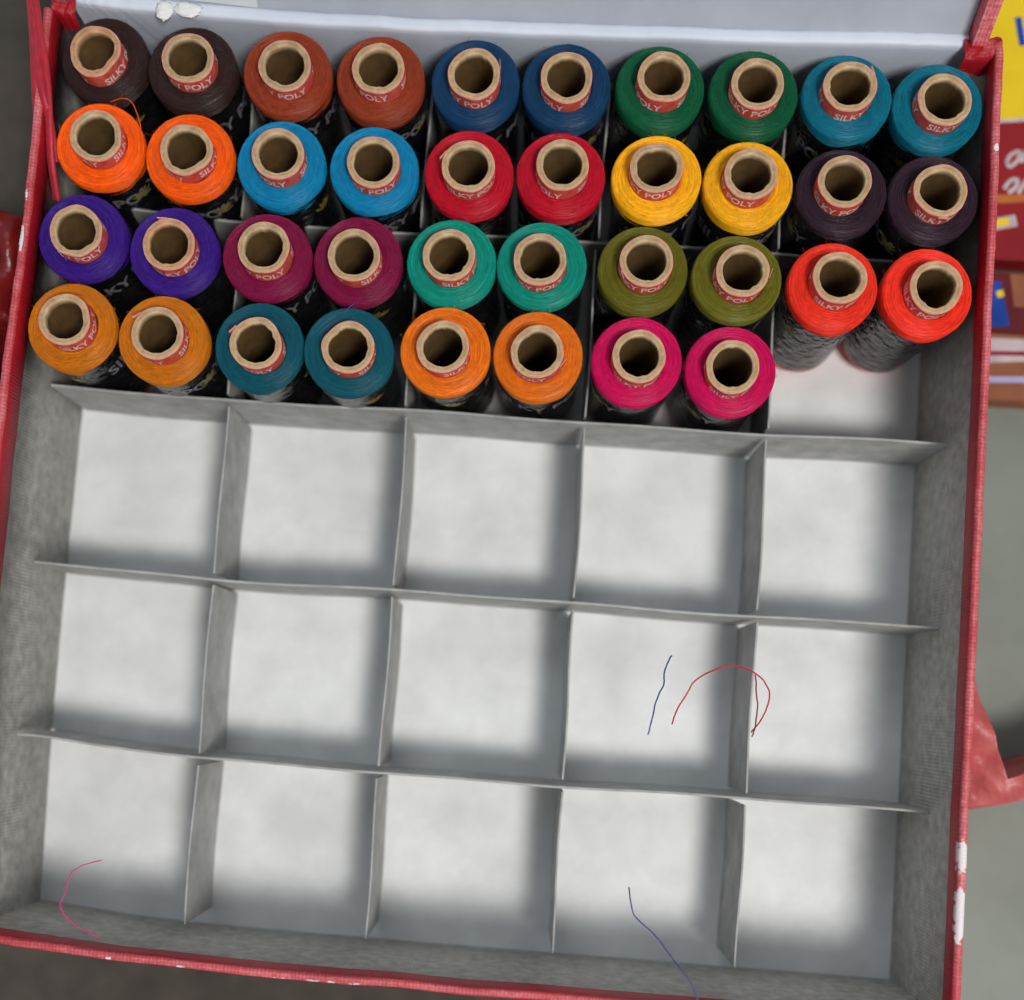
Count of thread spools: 38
